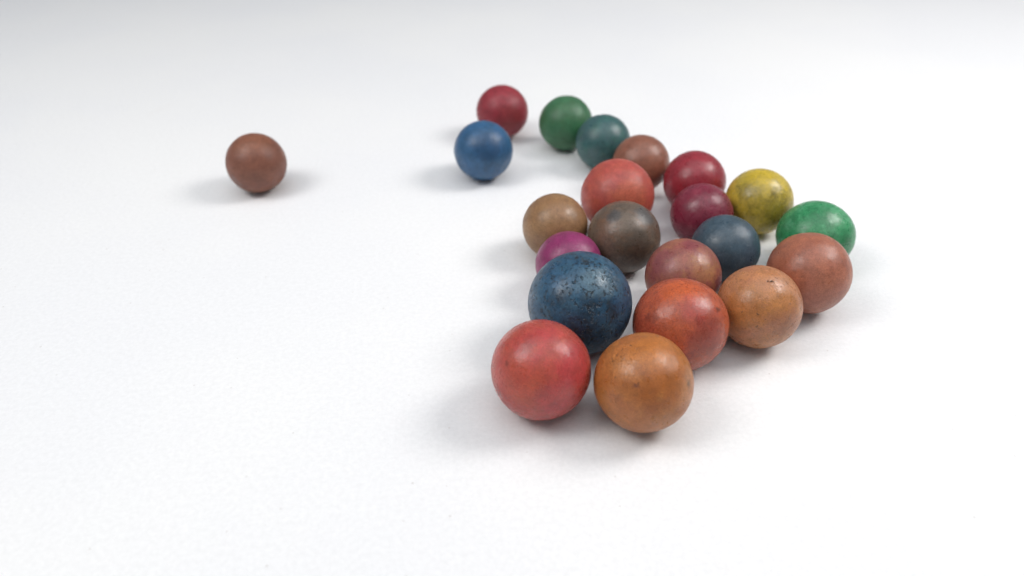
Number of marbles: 22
